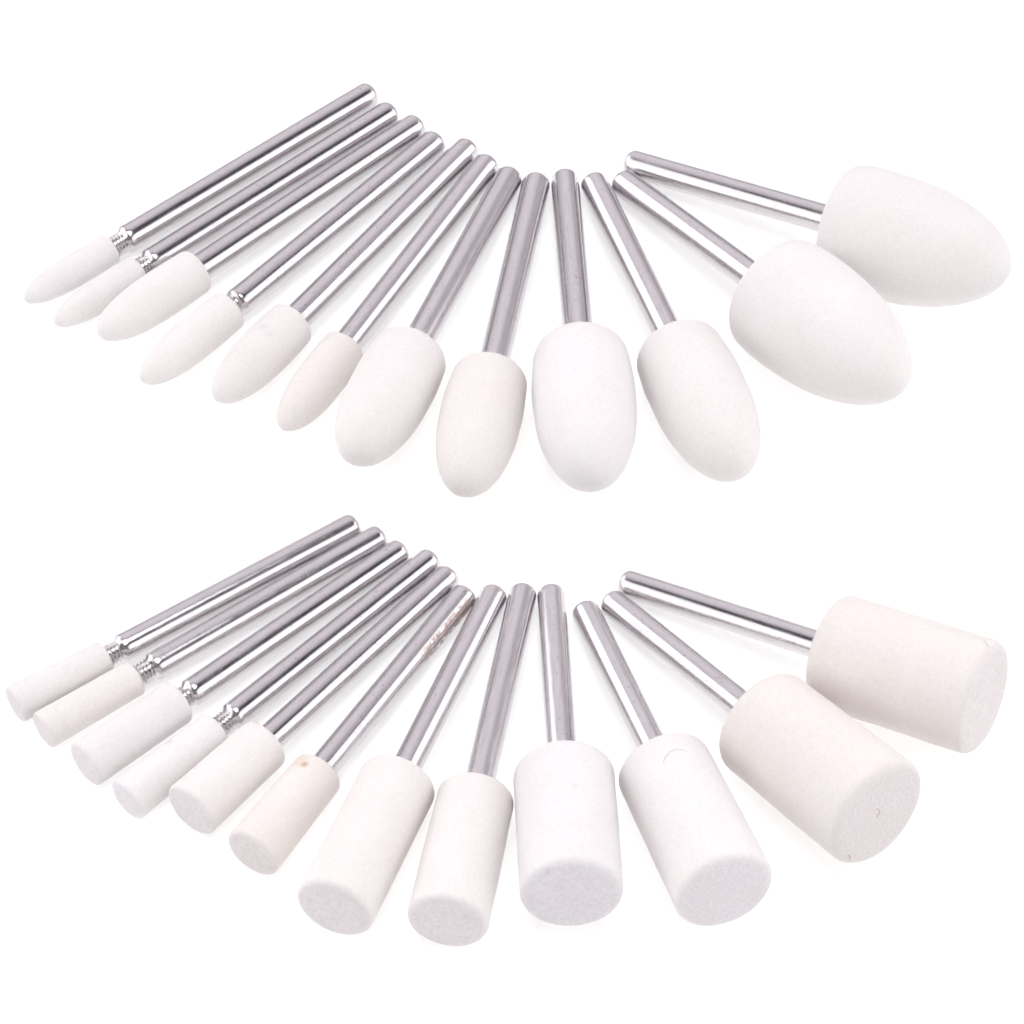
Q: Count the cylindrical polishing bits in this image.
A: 12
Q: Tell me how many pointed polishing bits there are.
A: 12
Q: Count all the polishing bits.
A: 24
